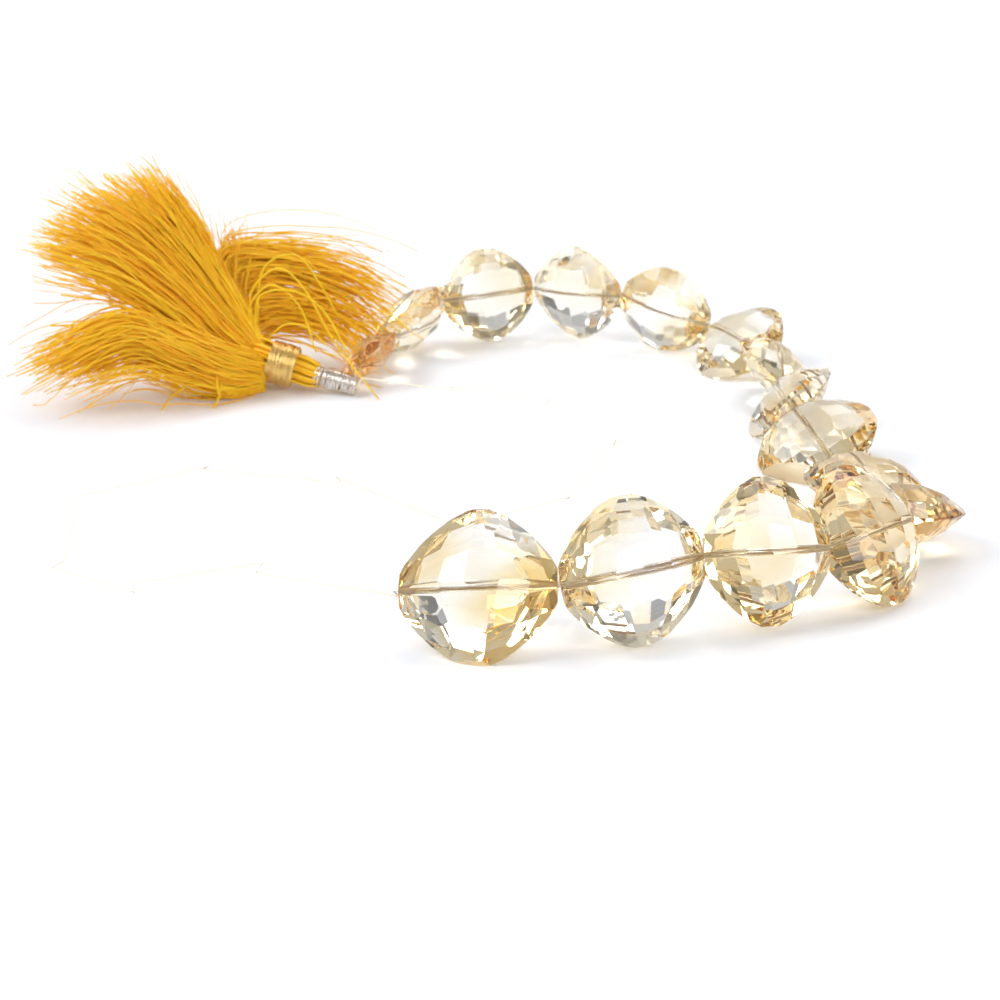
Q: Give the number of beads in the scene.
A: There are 15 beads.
